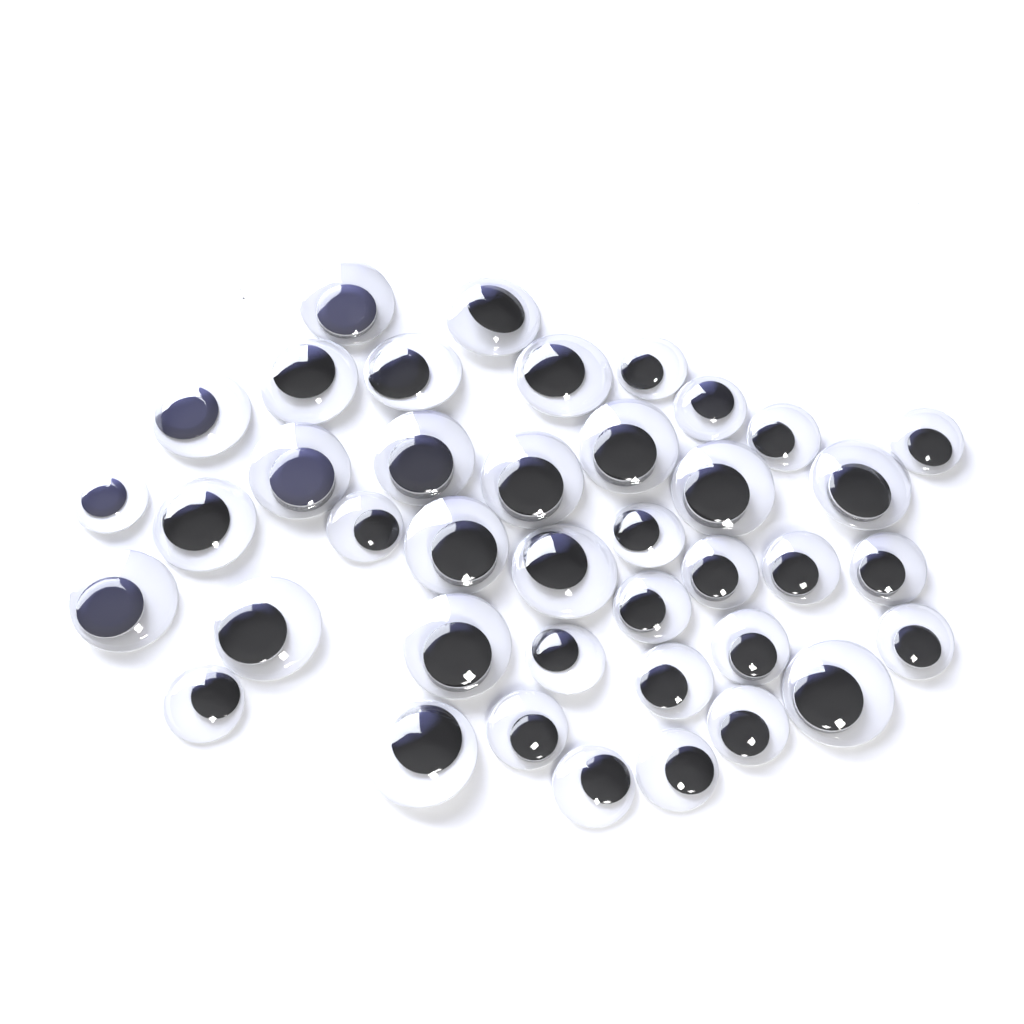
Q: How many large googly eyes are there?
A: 20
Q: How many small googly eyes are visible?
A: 20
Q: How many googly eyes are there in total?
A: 40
